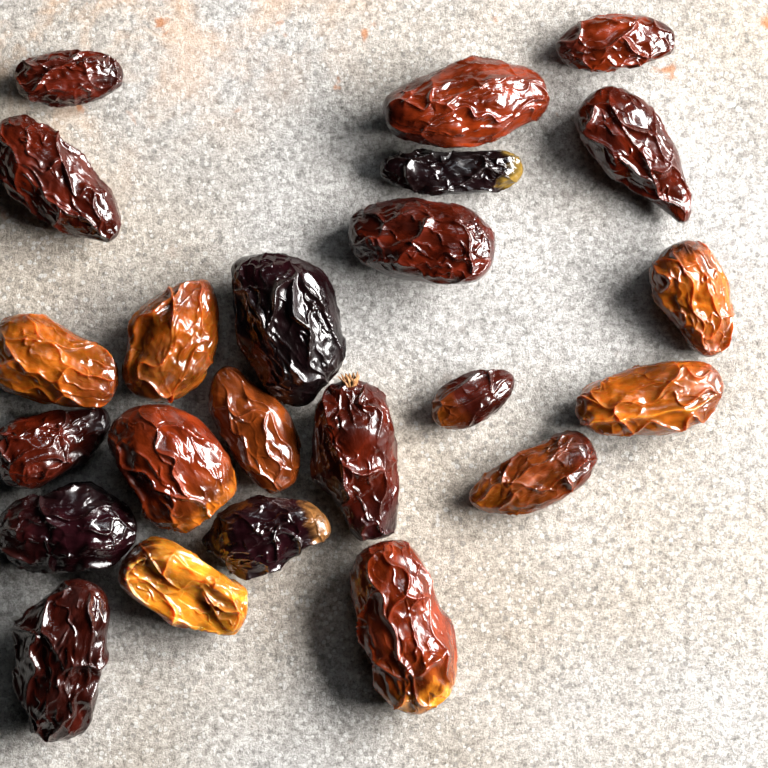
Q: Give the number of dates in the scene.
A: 23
